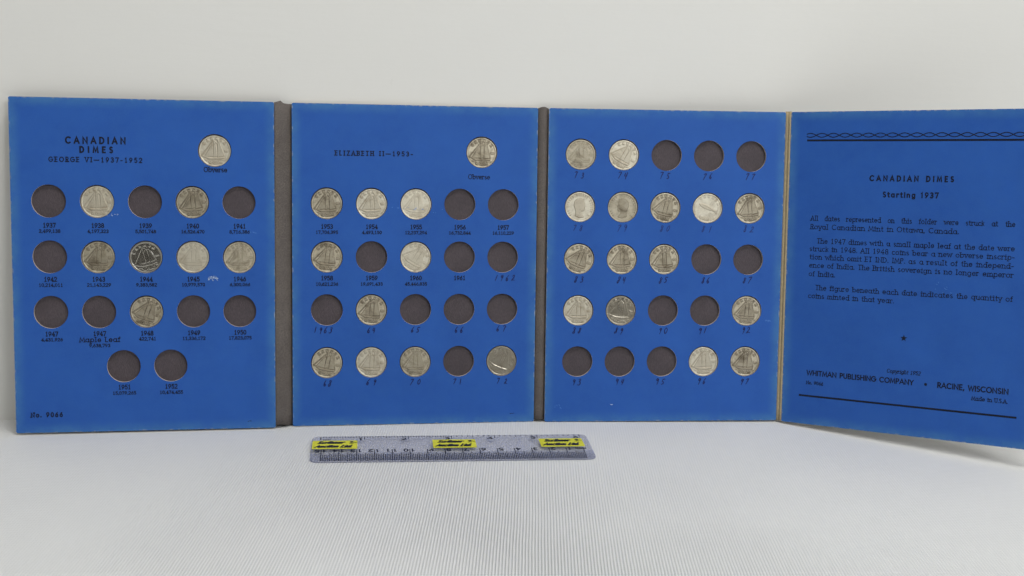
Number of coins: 34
